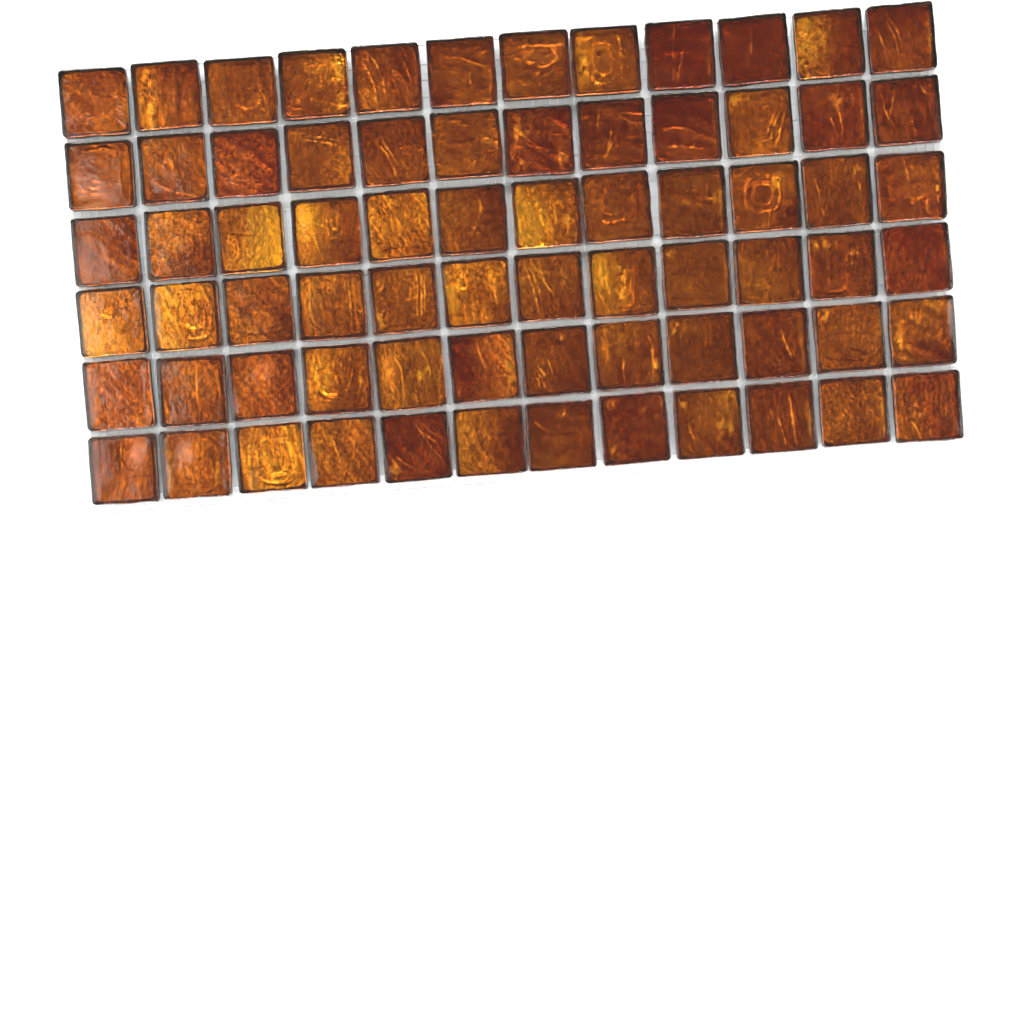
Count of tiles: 72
